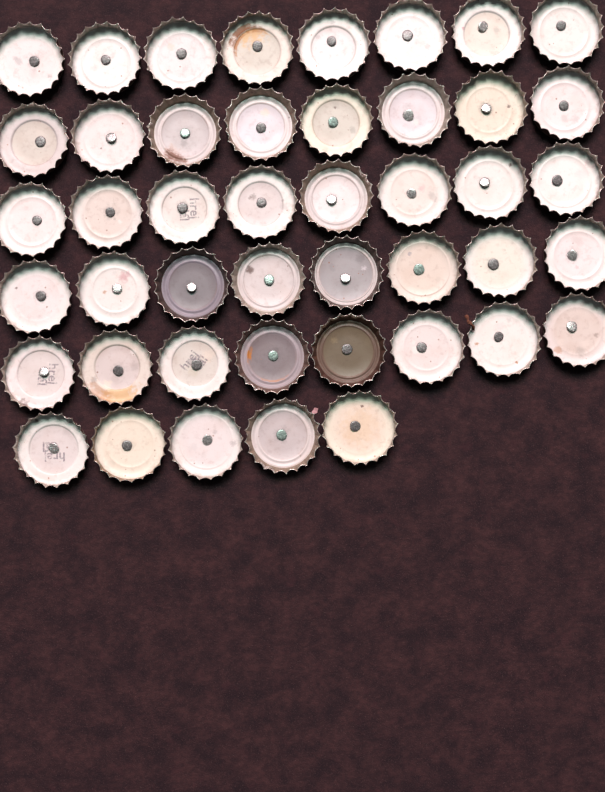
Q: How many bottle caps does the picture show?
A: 45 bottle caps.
